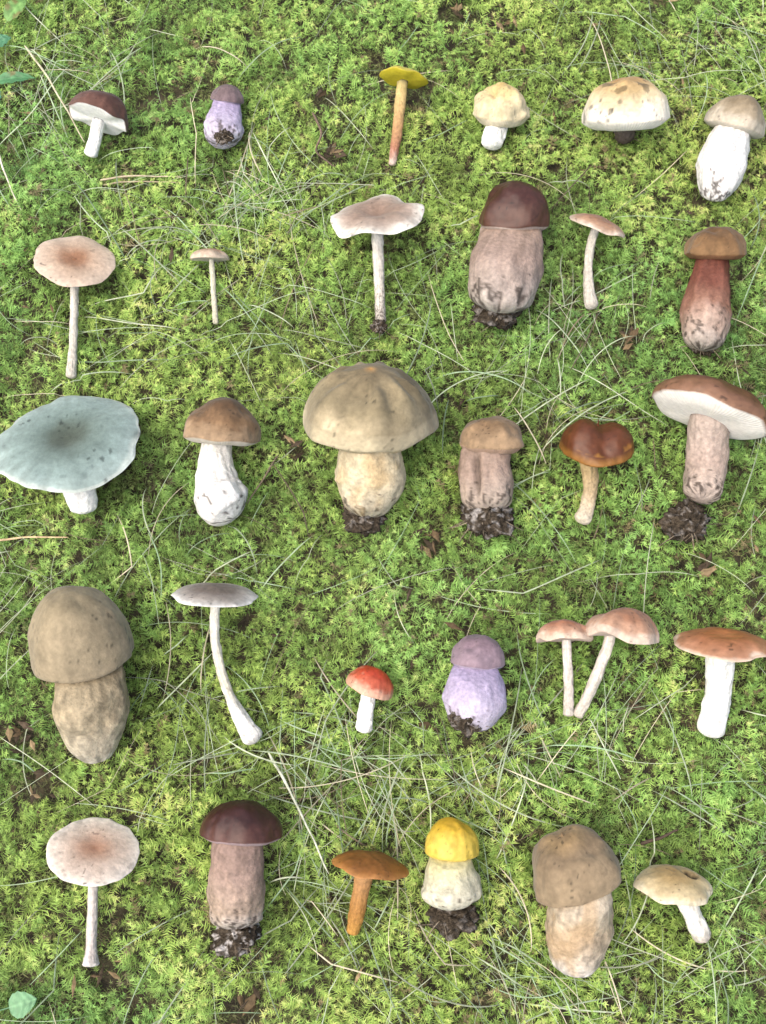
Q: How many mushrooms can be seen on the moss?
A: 31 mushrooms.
